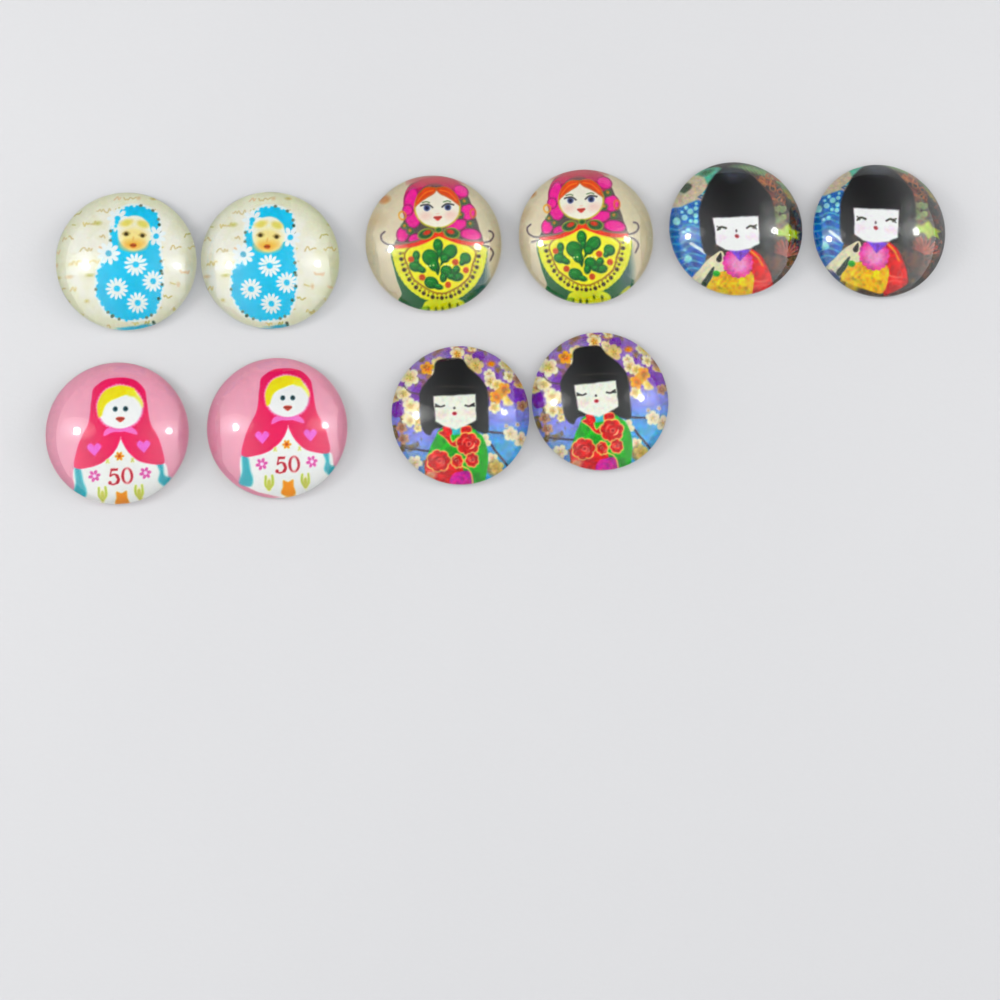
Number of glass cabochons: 10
